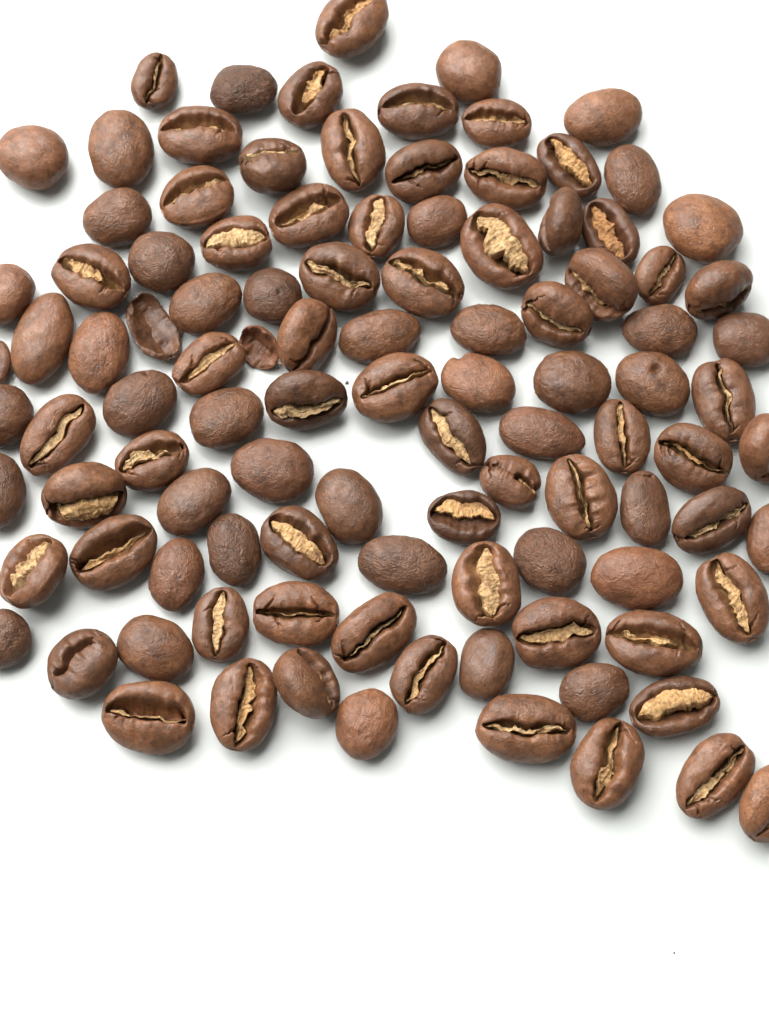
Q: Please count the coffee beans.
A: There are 106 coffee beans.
